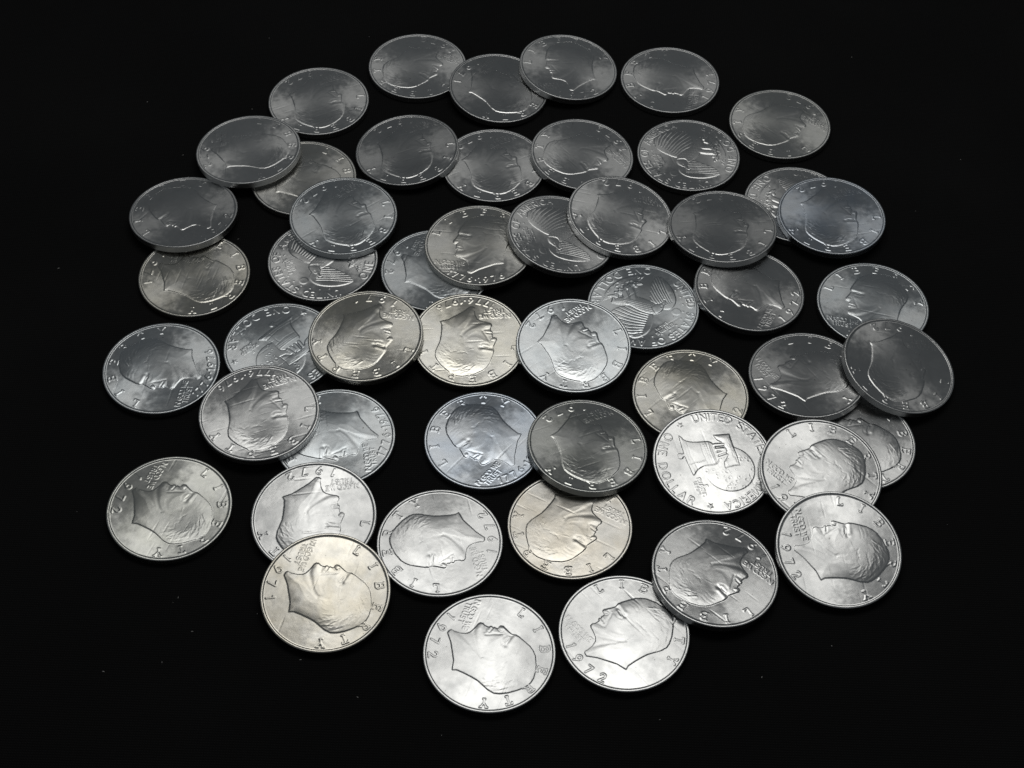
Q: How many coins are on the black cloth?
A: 50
